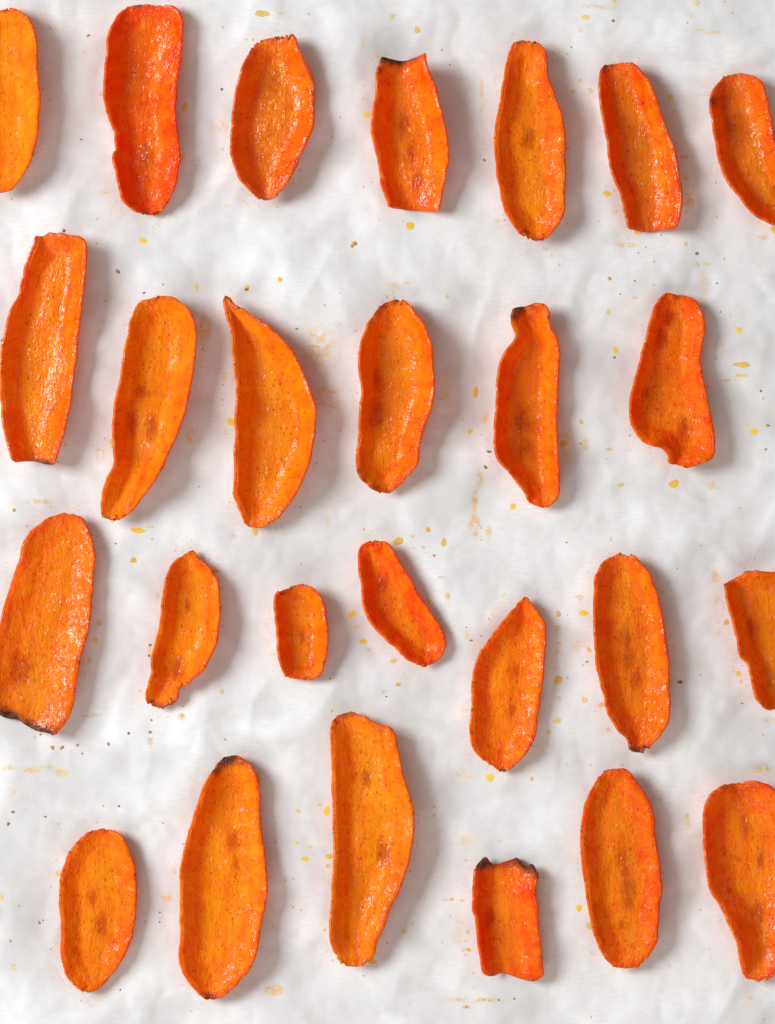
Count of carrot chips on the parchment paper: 26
